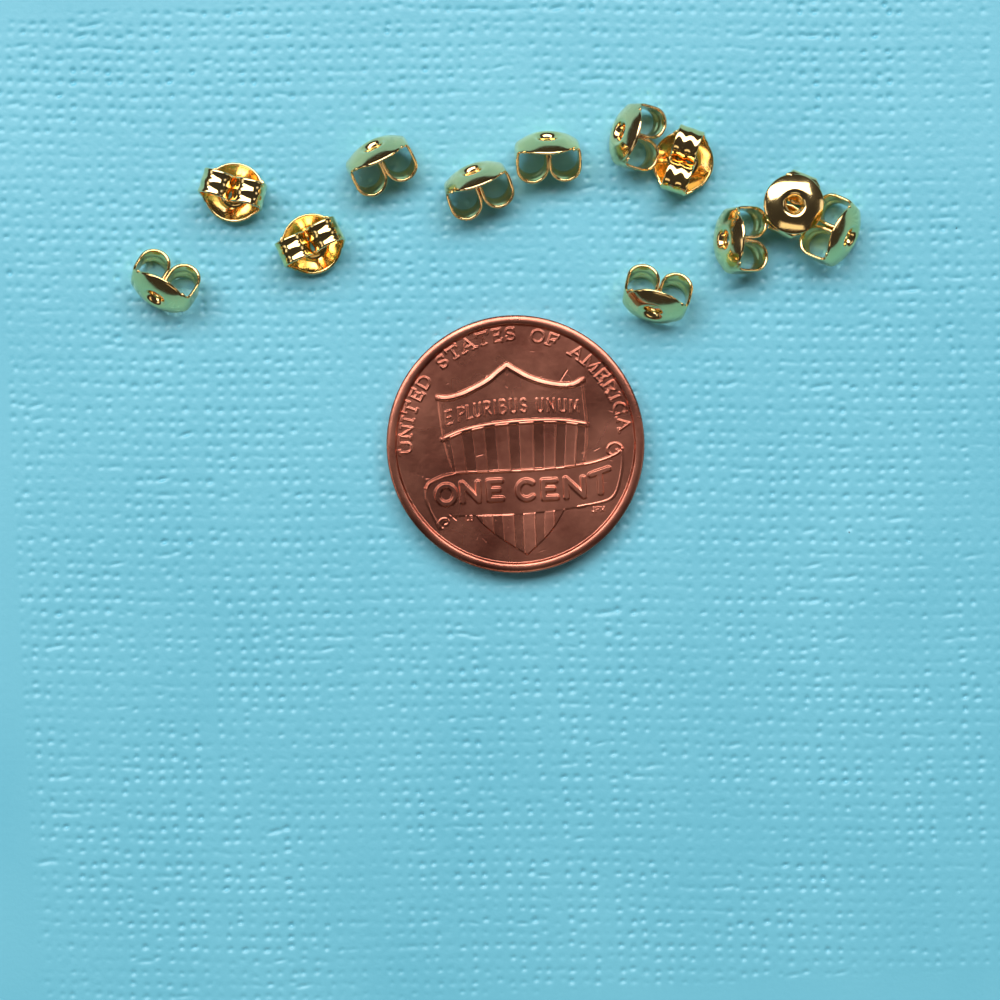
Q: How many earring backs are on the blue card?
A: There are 12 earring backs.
